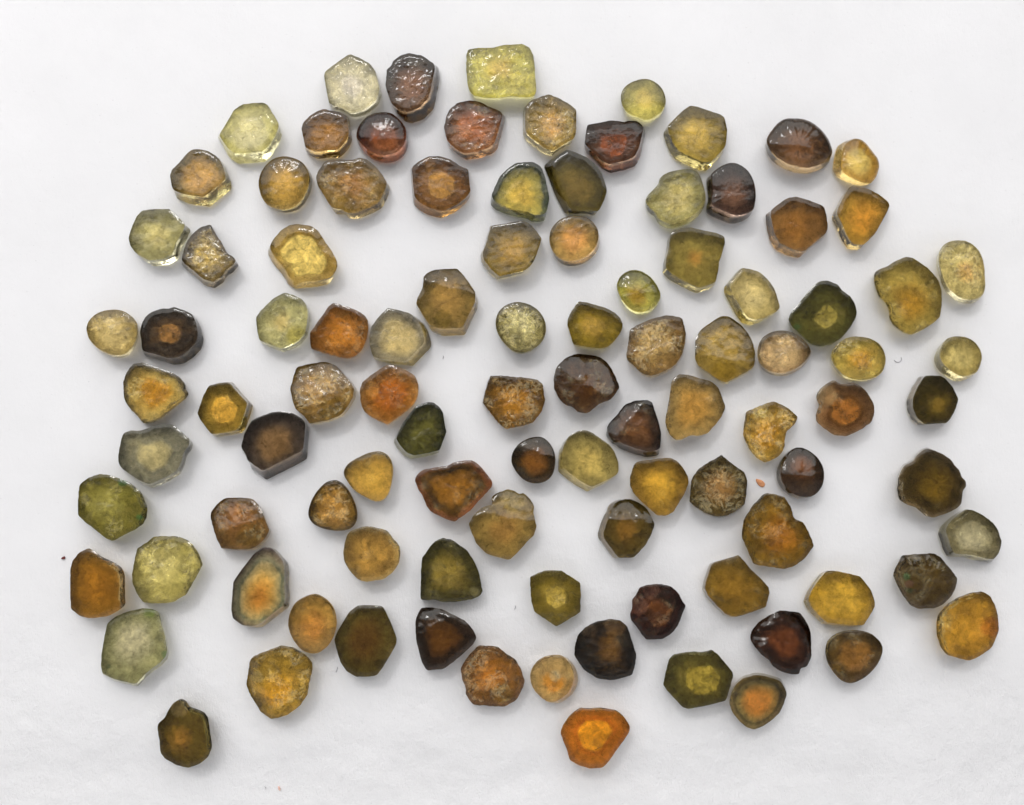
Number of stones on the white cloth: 101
